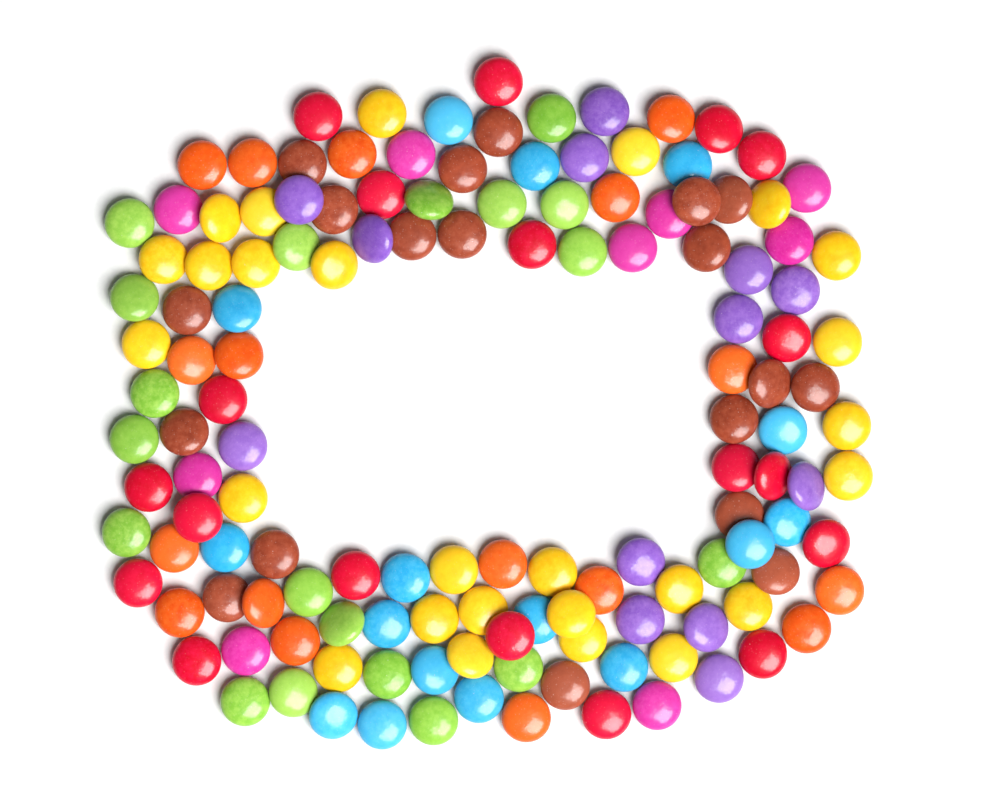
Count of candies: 138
